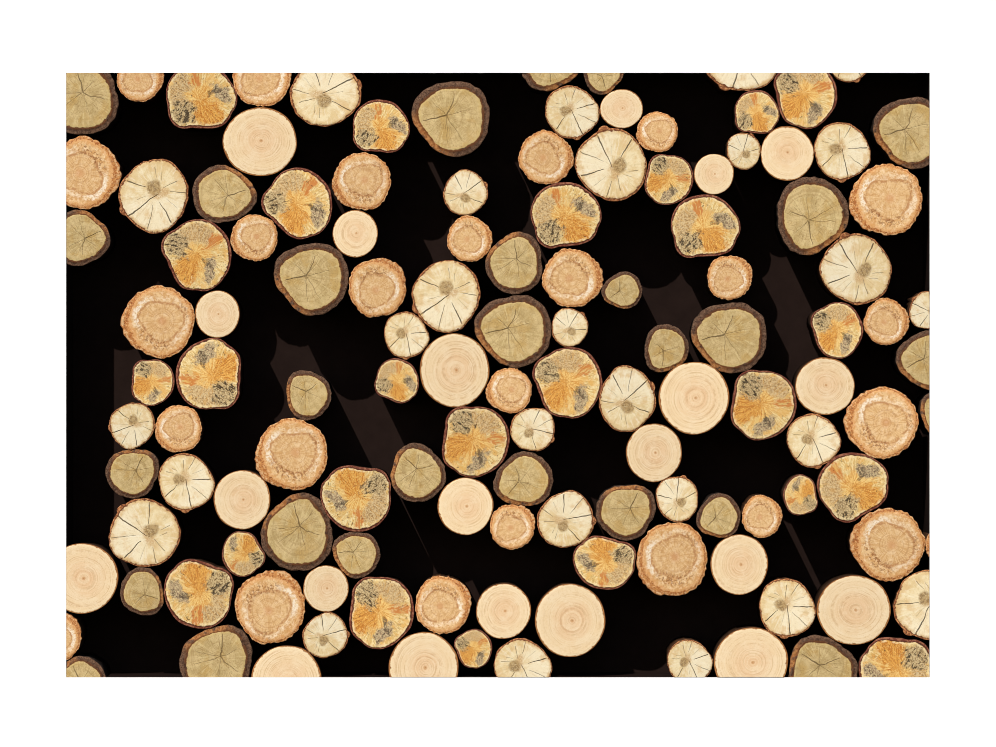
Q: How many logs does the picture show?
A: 127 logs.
